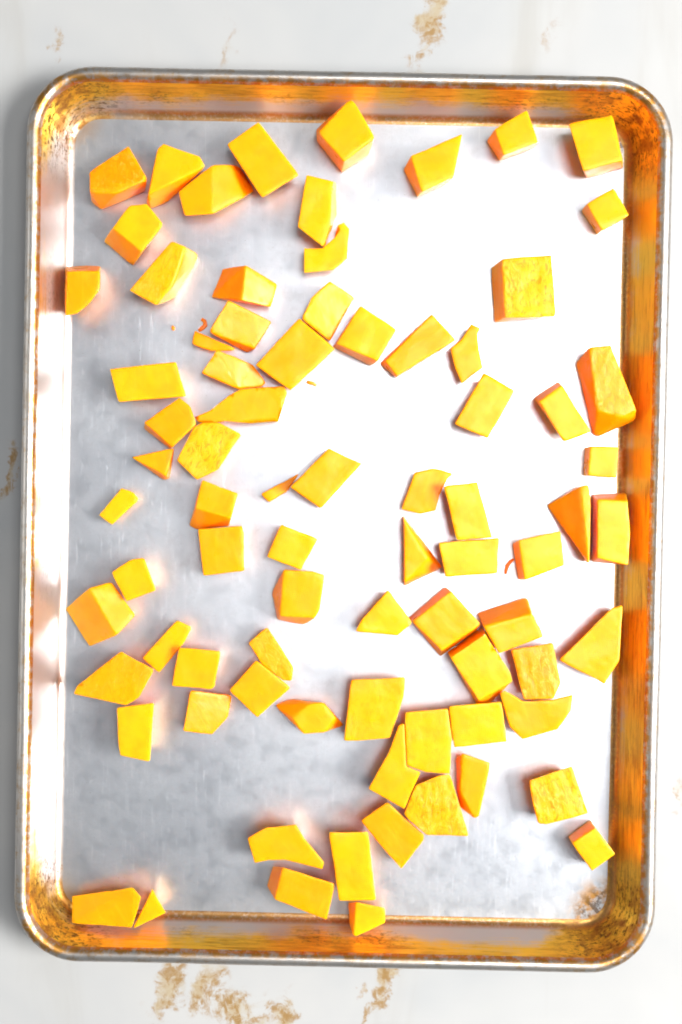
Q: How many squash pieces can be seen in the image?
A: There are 79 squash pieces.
